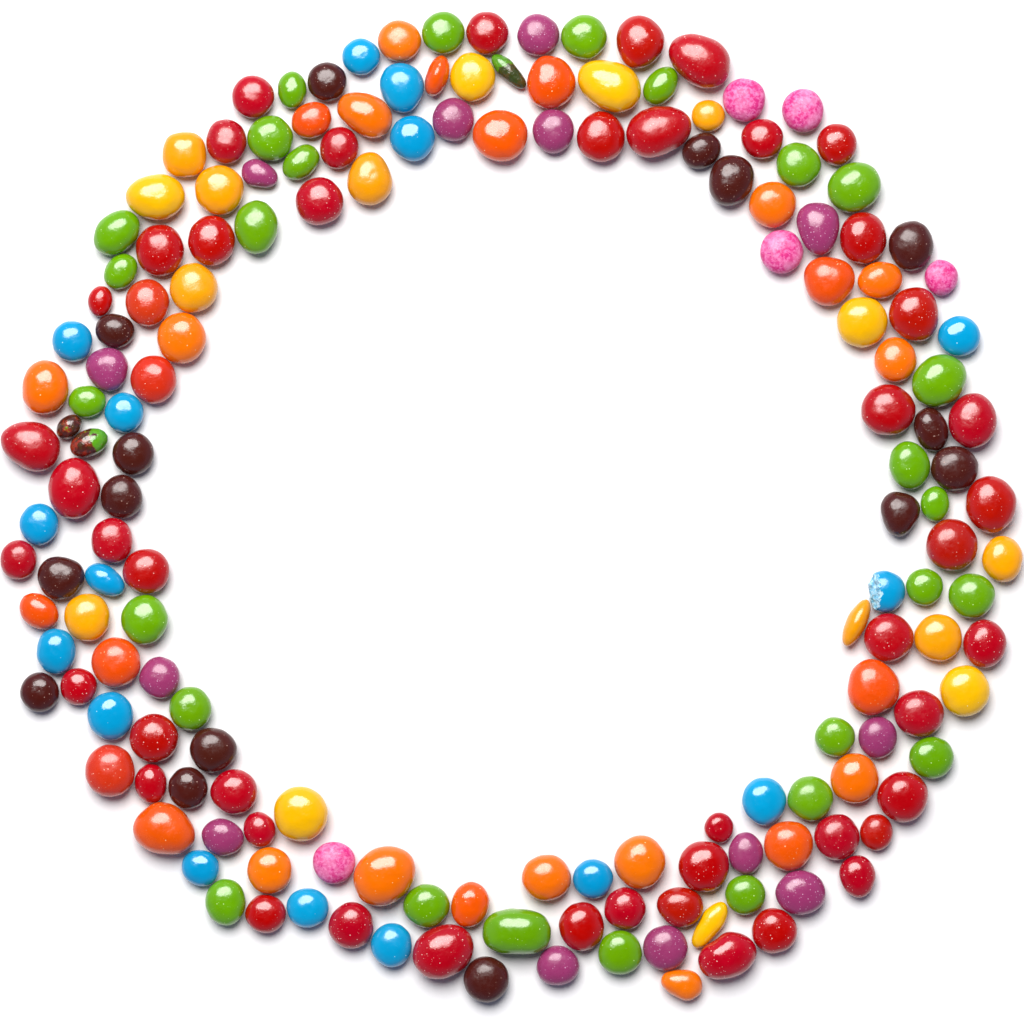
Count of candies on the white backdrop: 169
